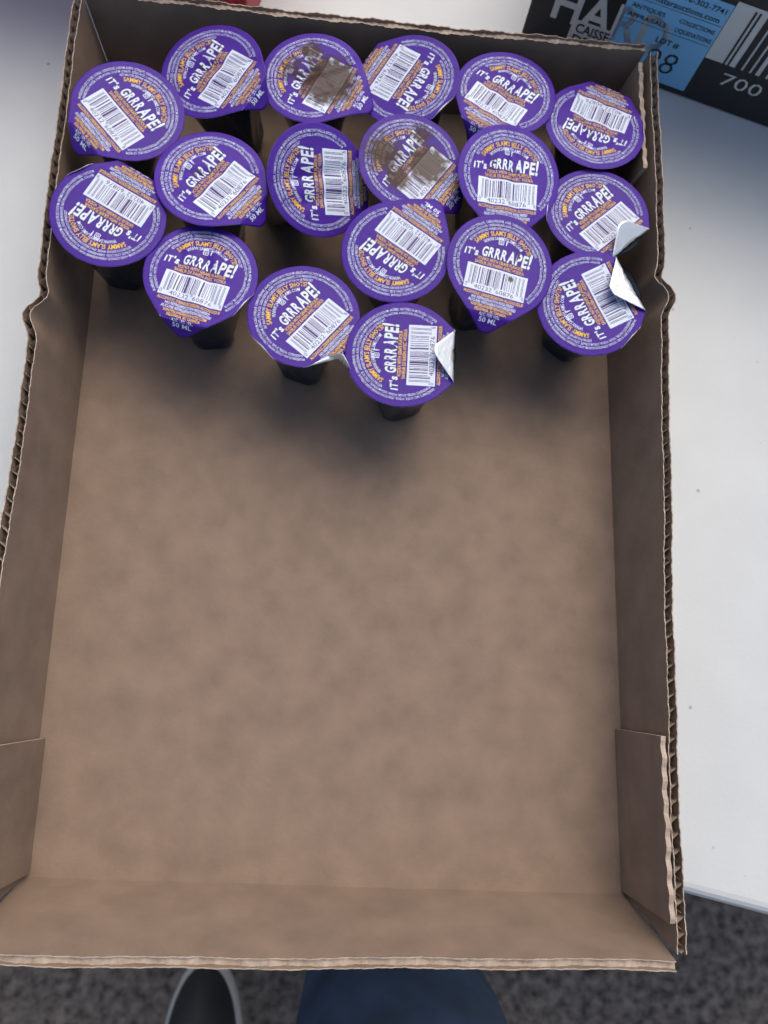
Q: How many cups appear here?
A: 18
